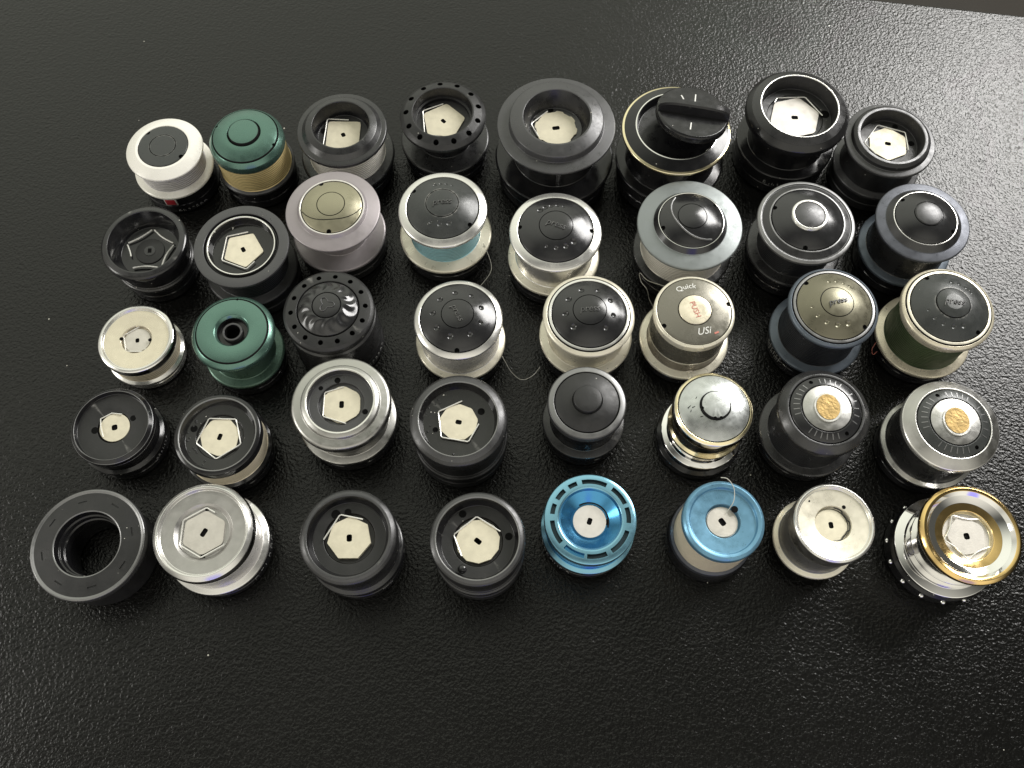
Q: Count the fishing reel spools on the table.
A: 40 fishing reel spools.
